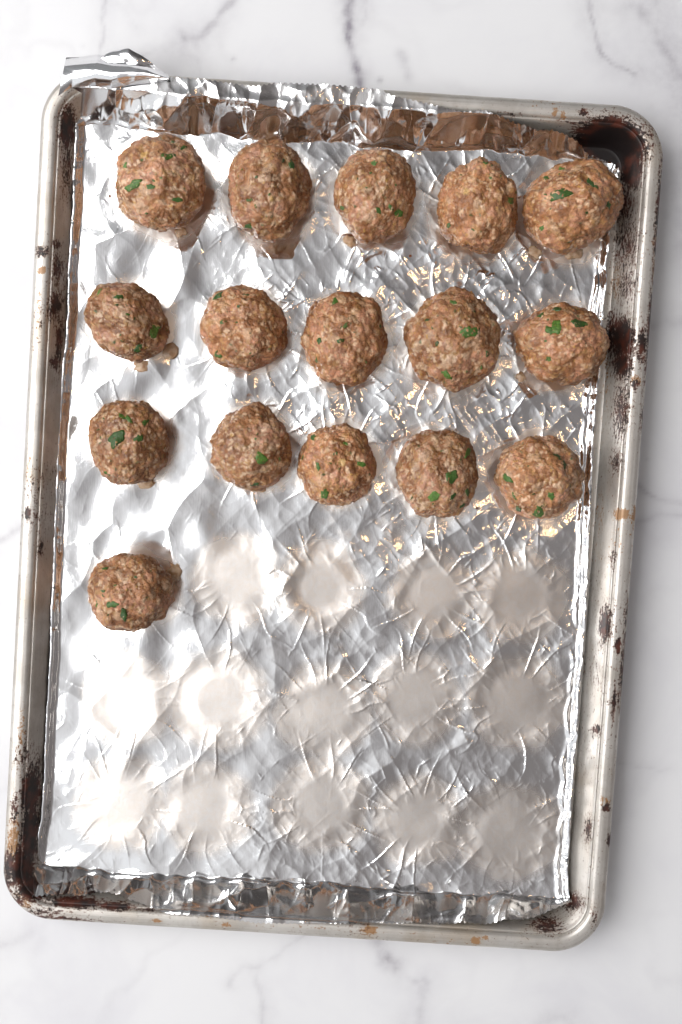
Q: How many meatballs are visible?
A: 16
